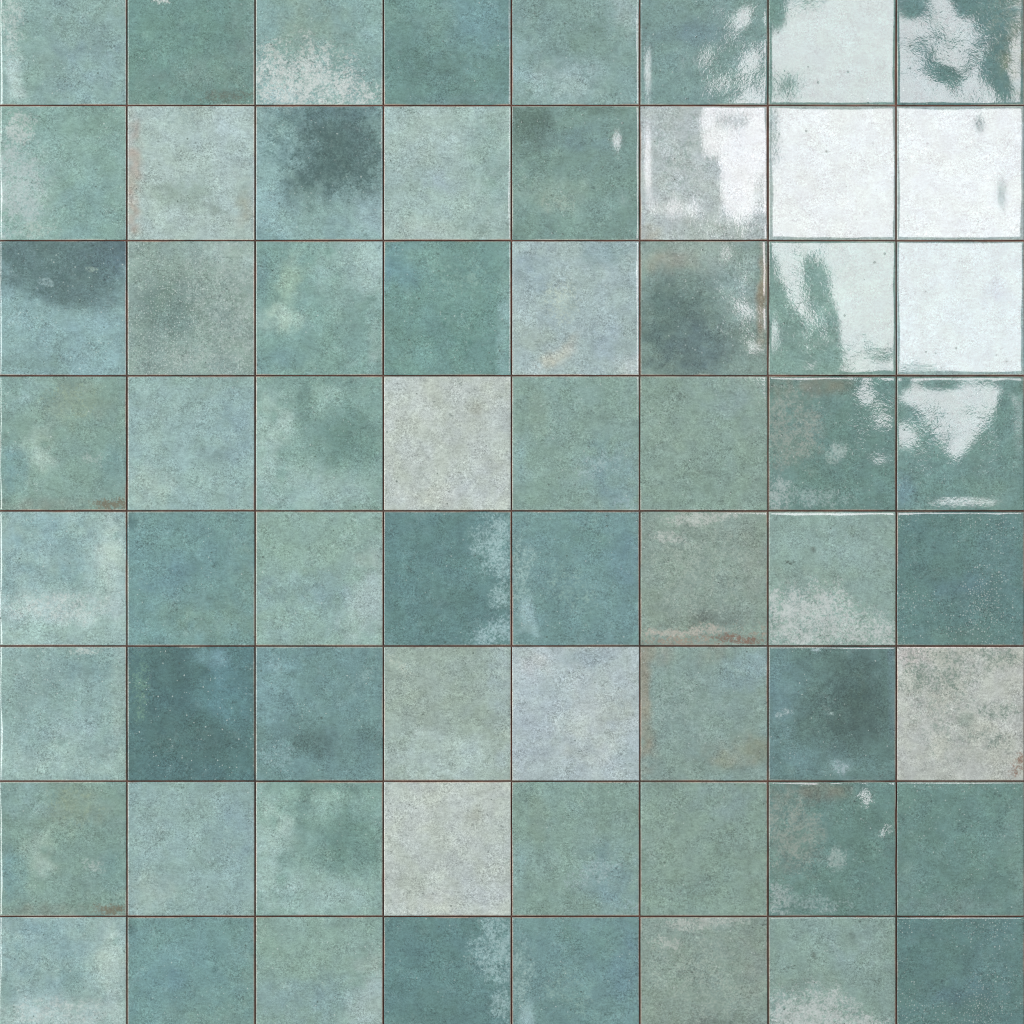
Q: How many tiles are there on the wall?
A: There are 64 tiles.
